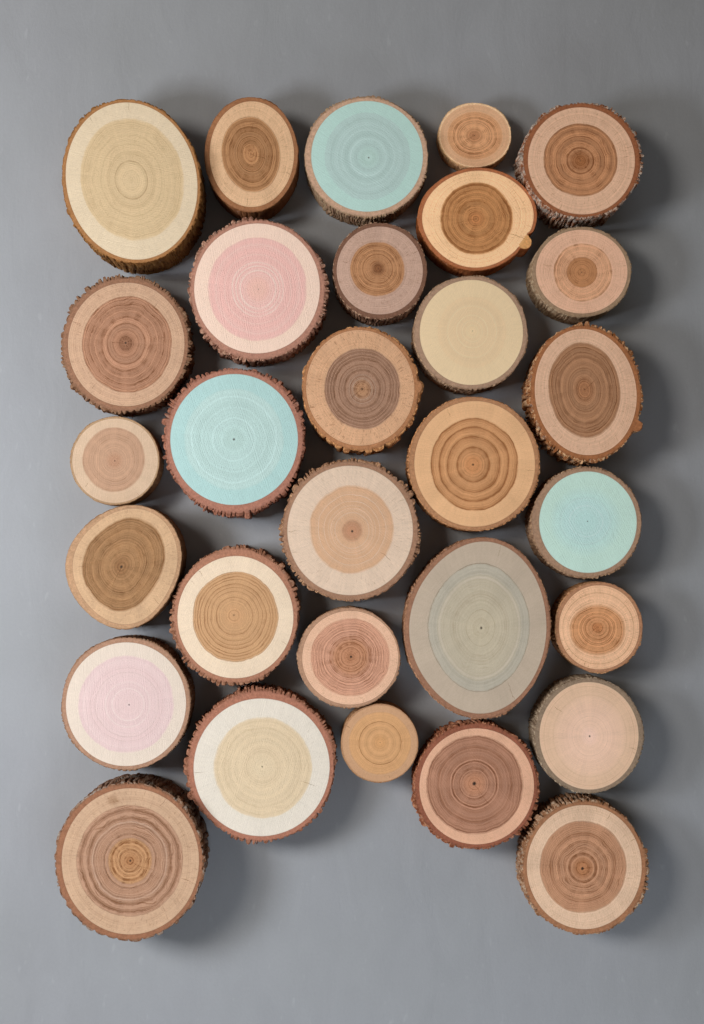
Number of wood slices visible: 30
